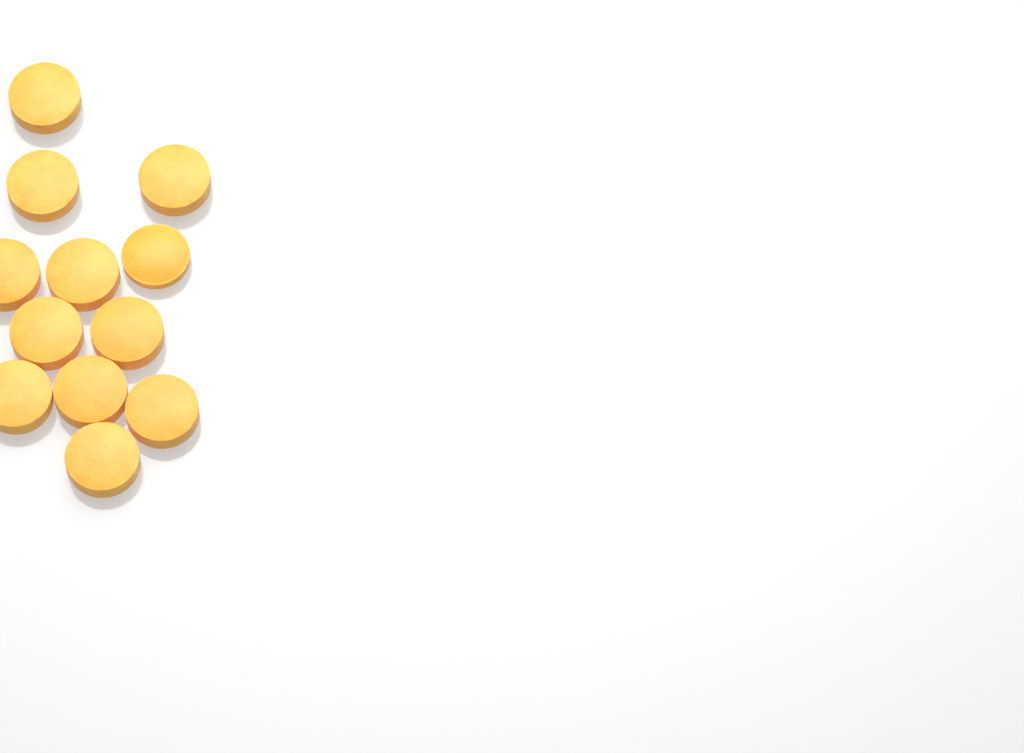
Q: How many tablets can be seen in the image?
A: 12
